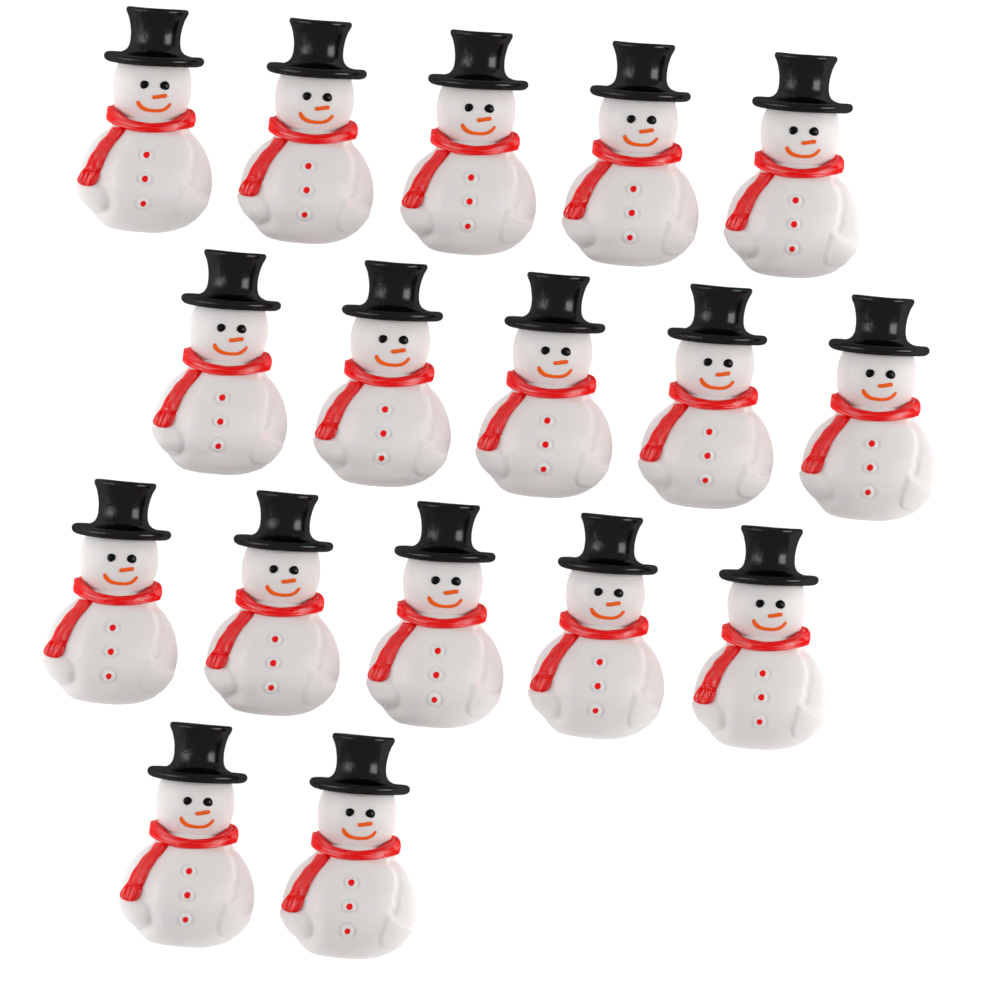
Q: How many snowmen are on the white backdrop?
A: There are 17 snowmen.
